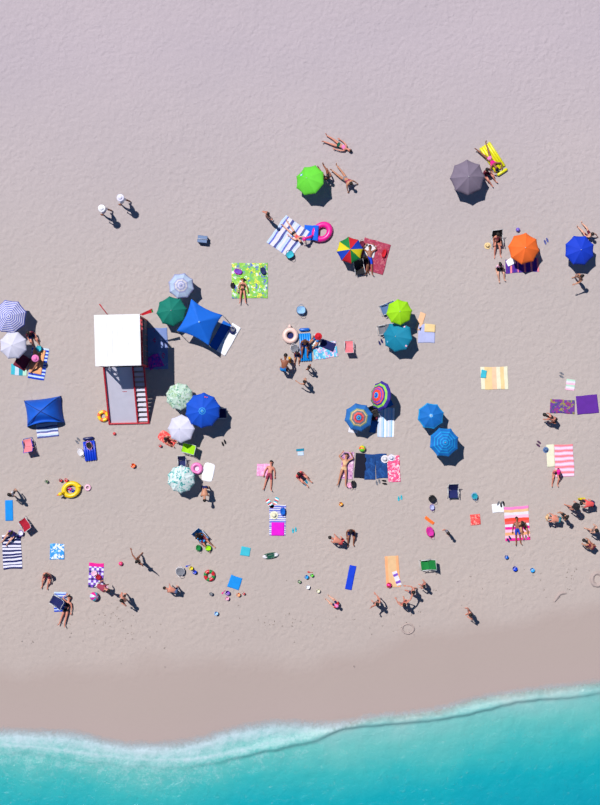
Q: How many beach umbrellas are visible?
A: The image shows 19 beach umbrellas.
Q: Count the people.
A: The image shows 57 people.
